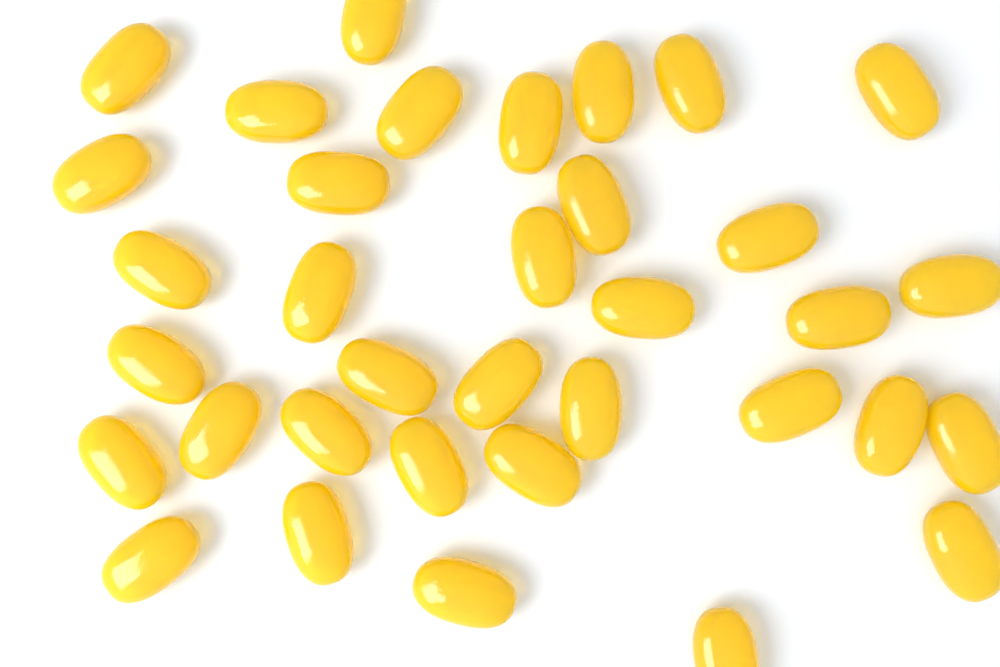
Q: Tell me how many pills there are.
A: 35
